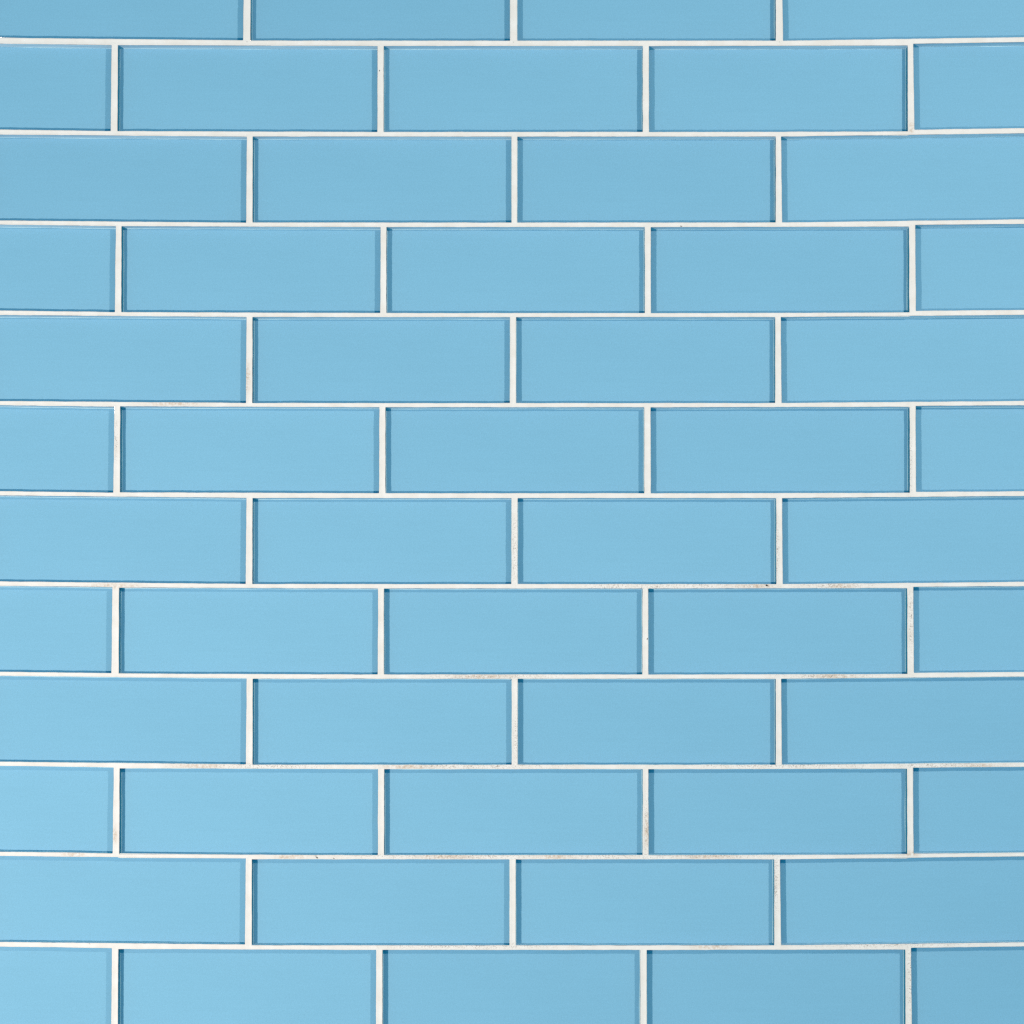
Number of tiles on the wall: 54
